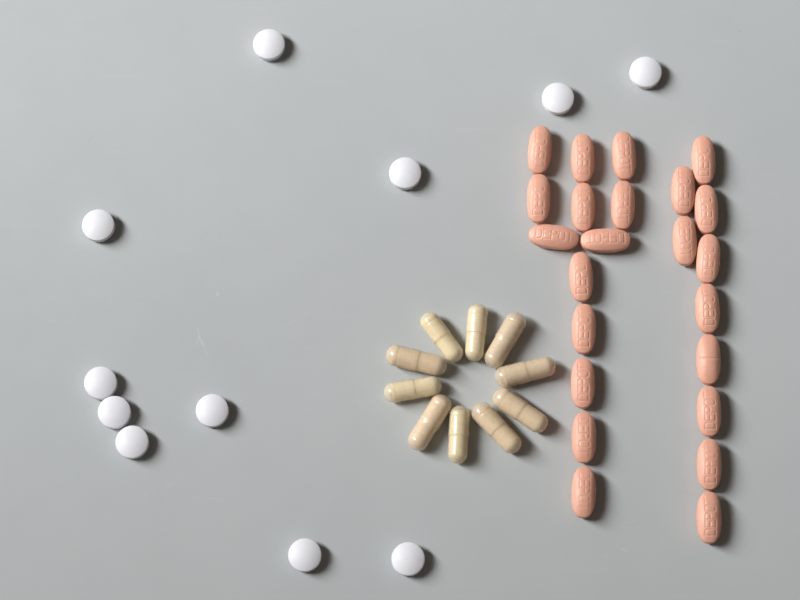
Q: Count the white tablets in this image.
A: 11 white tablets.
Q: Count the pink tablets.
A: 23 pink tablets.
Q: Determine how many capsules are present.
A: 10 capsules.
